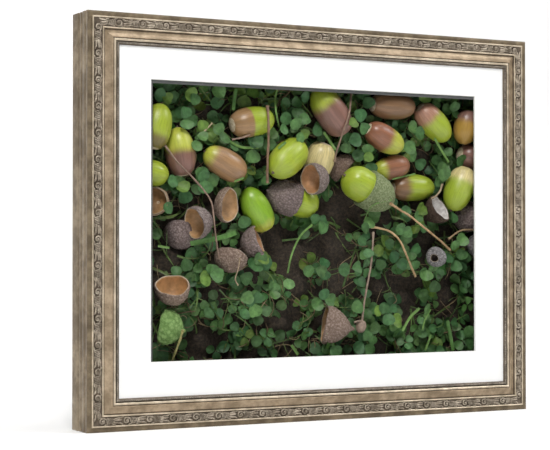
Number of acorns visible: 19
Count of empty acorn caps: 15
